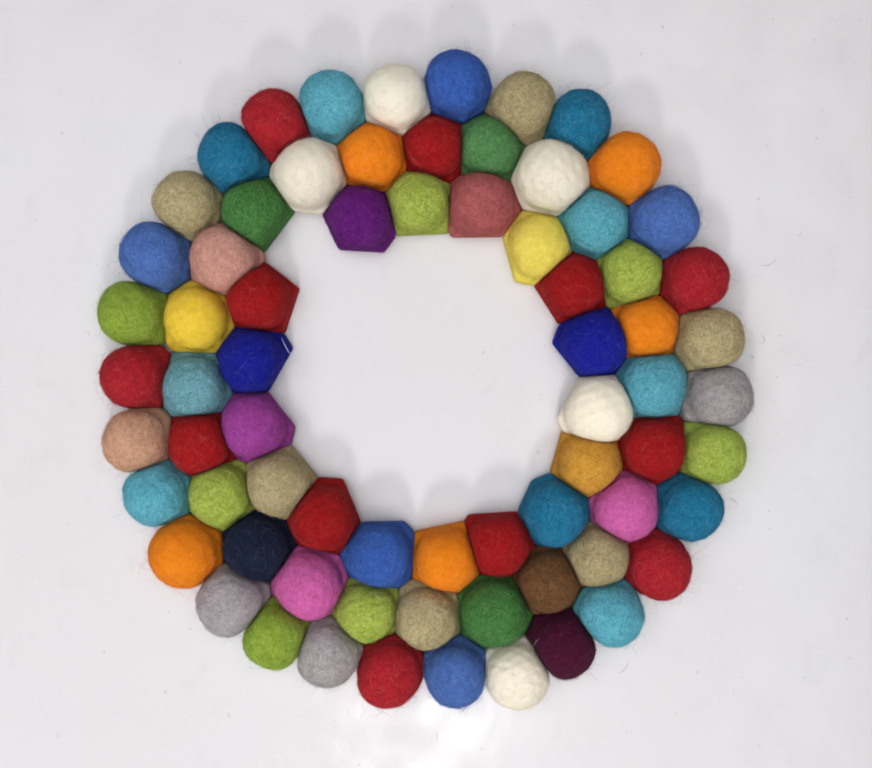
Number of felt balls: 71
